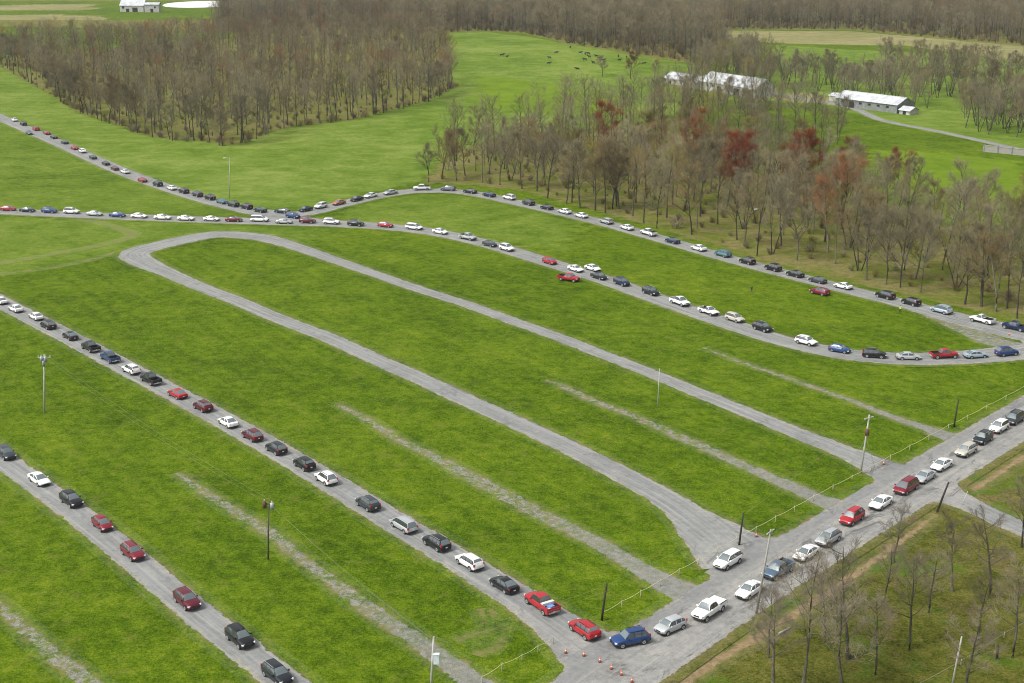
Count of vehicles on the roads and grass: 145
